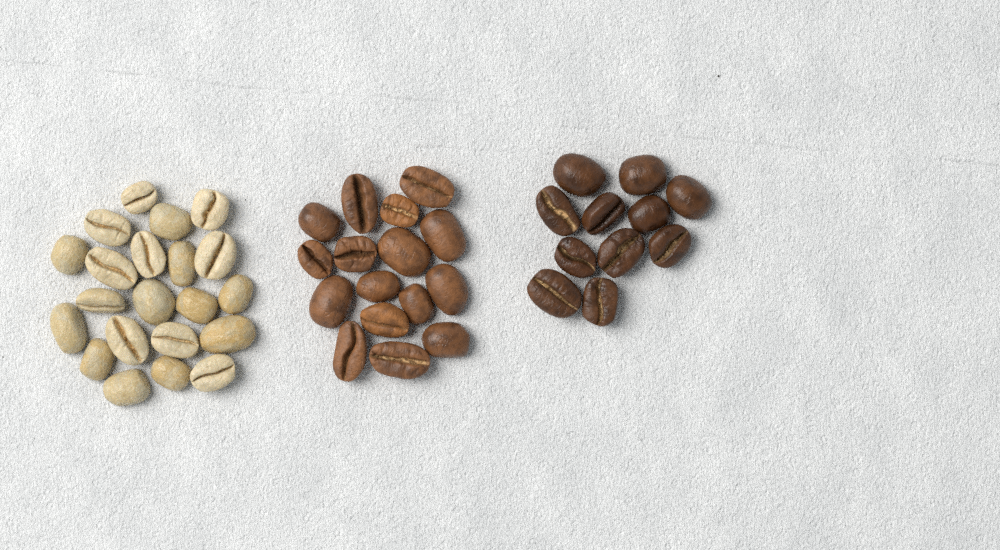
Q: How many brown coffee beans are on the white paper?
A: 27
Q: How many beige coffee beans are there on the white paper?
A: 21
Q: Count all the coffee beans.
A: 48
